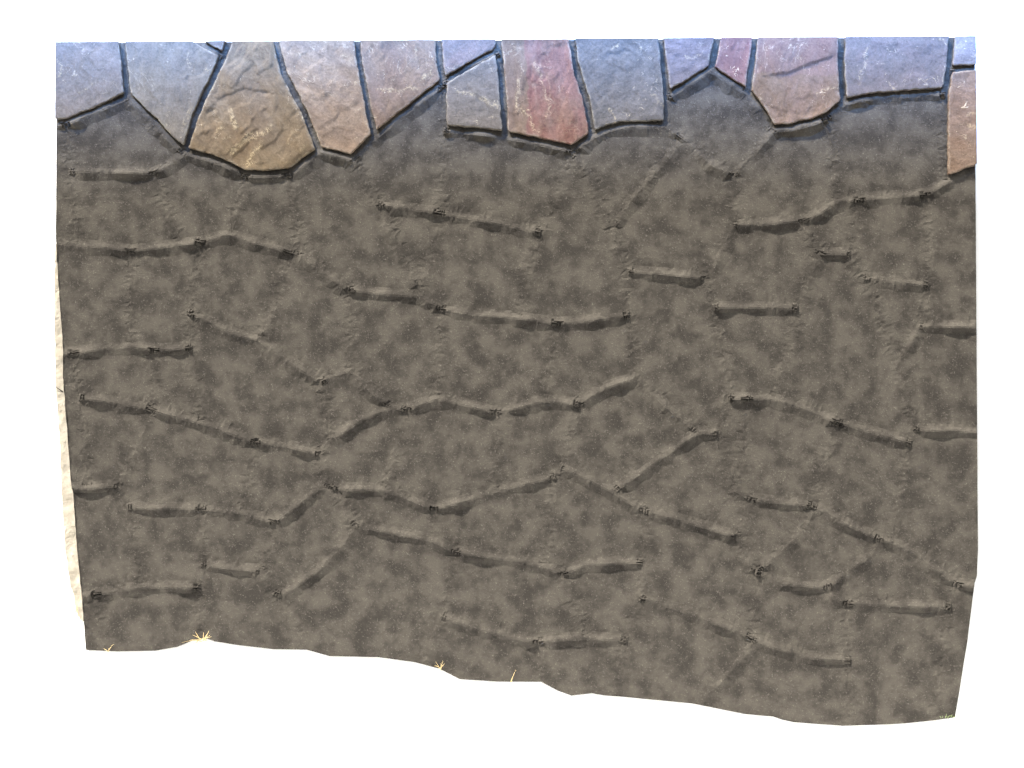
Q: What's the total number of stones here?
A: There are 16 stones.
